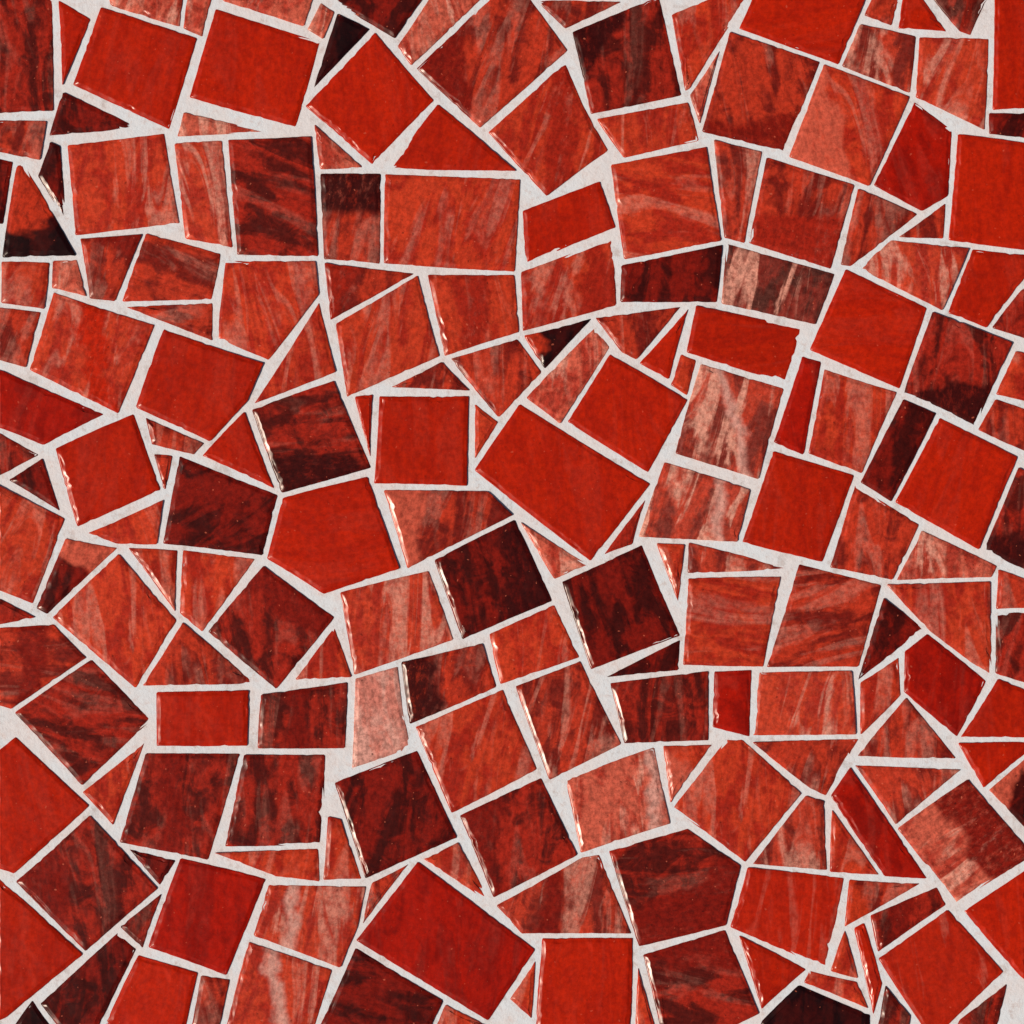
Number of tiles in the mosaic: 200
